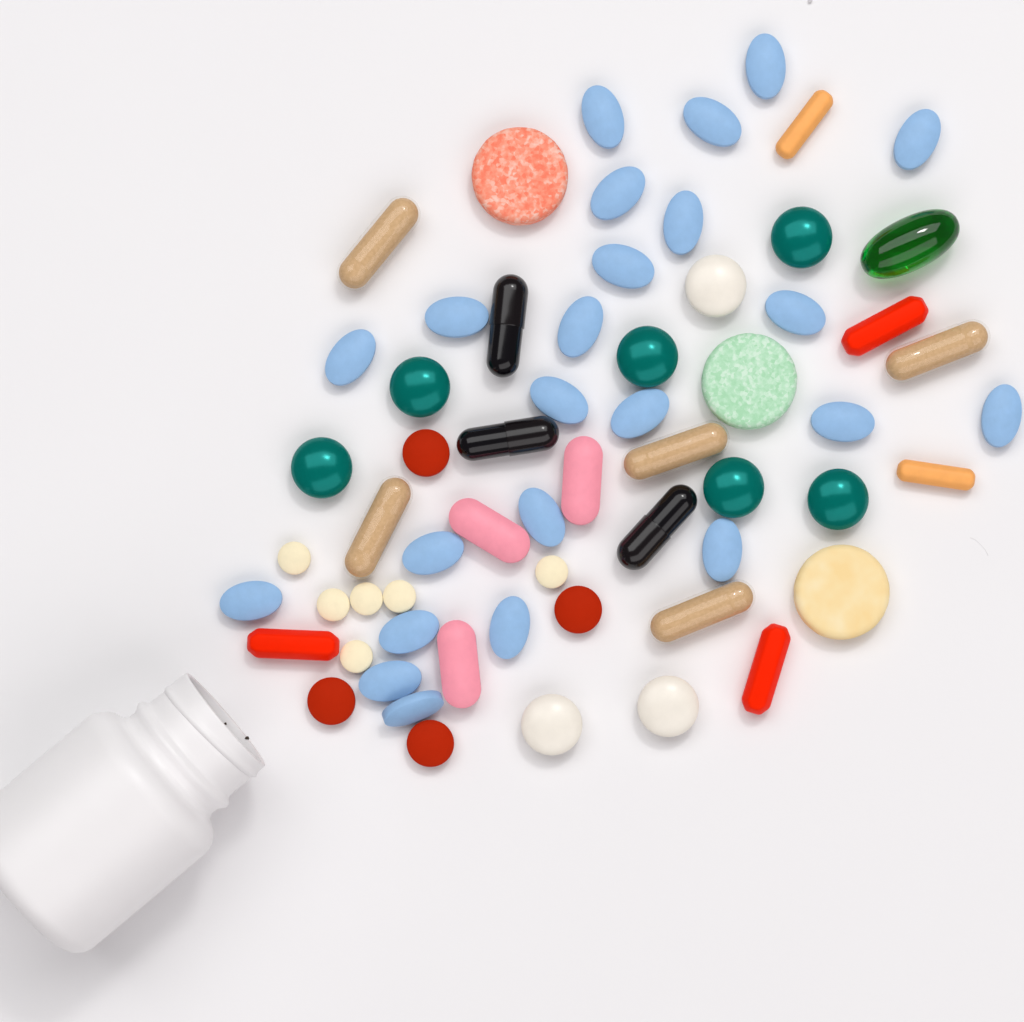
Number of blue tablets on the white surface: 23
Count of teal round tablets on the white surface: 6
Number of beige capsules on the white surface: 5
